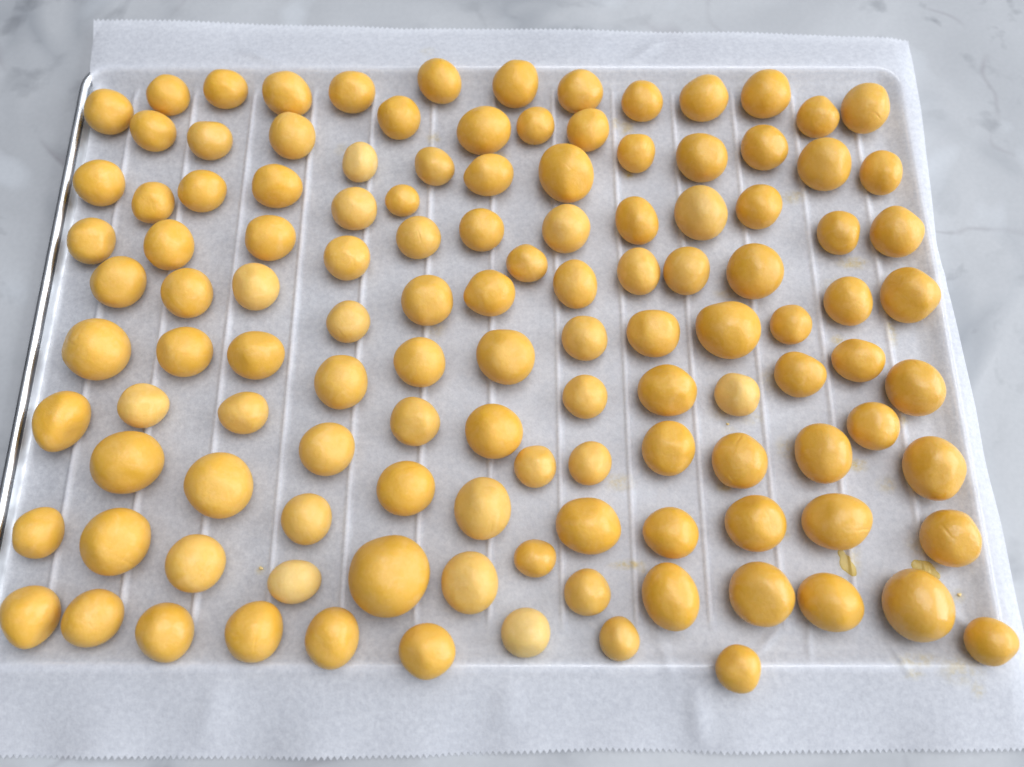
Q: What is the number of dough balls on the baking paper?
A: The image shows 121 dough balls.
